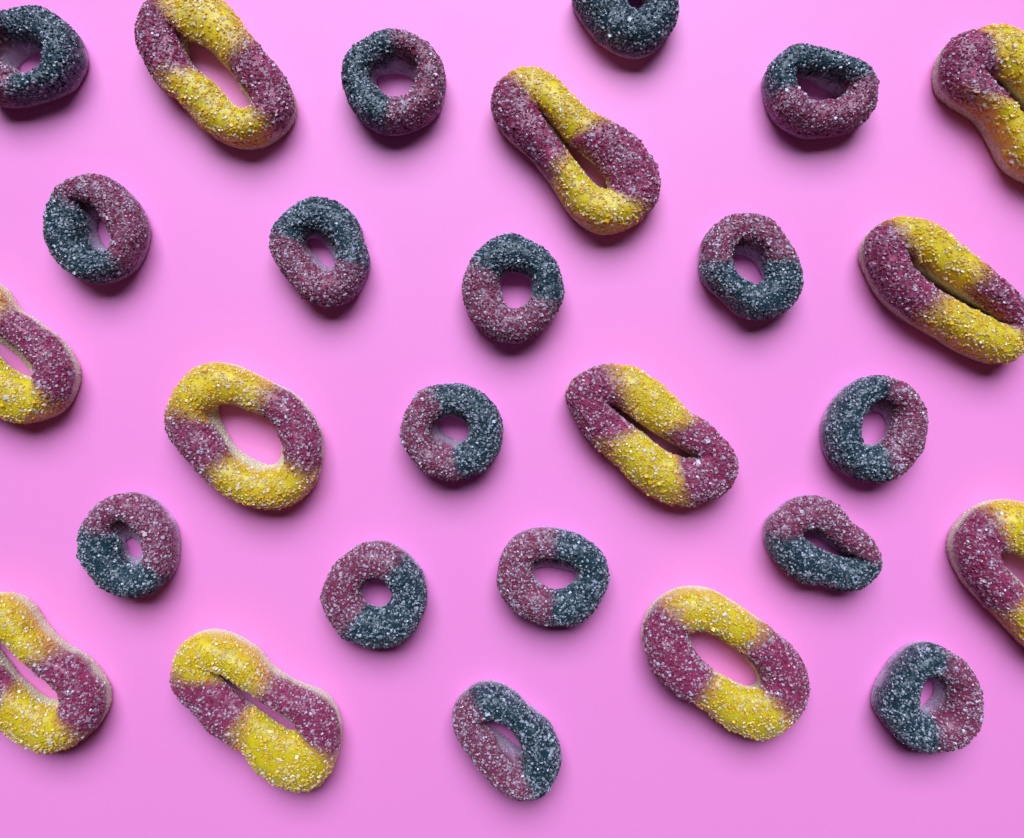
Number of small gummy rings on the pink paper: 16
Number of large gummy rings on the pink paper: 11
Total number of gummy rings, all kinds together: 27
